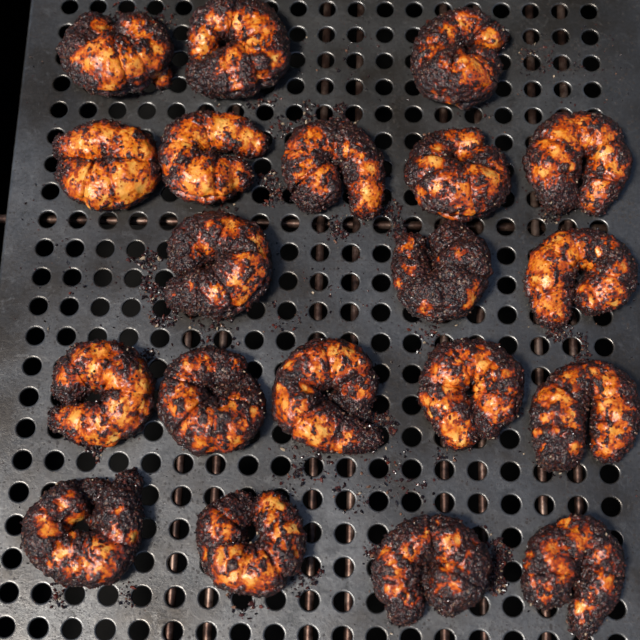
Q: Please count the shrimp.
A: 20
